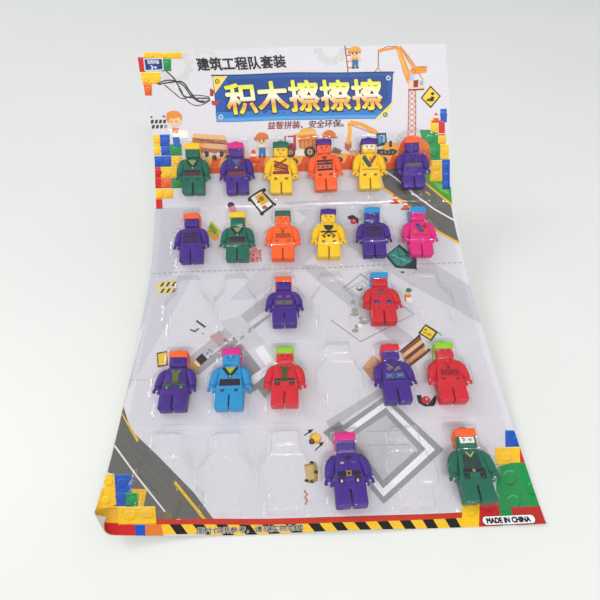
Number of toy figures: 21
